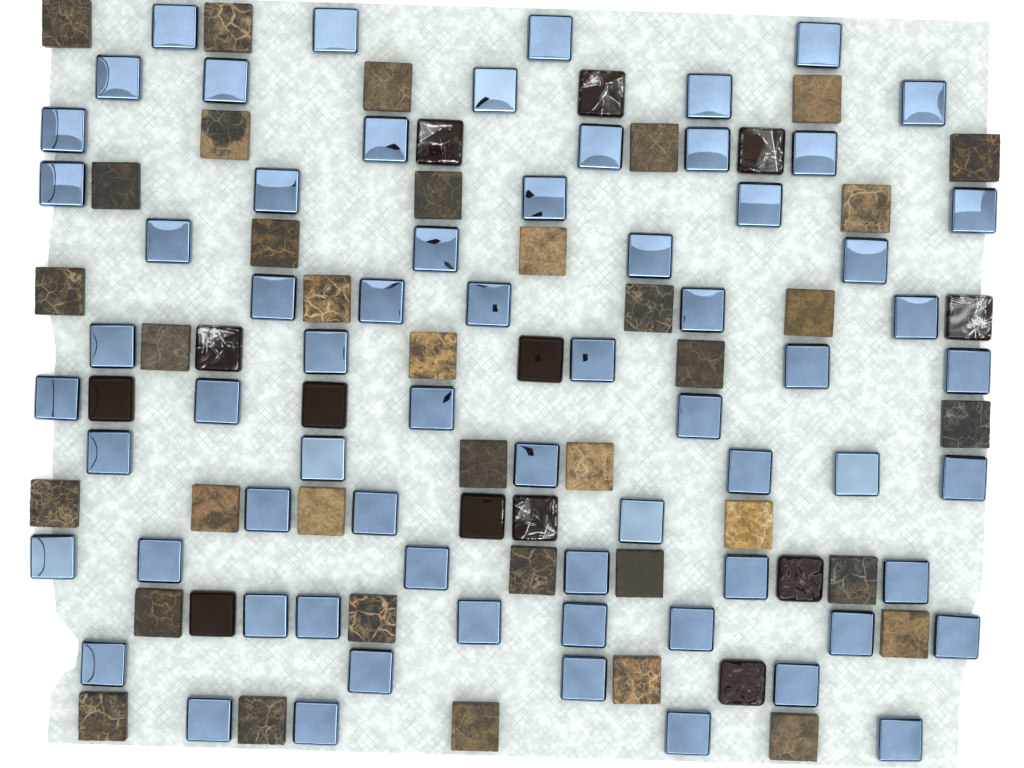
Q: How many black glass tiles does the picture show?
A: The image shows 13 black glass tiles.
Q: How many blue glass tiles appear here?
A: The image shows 67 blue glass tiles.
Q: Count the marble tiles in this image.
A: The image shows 37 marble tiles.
